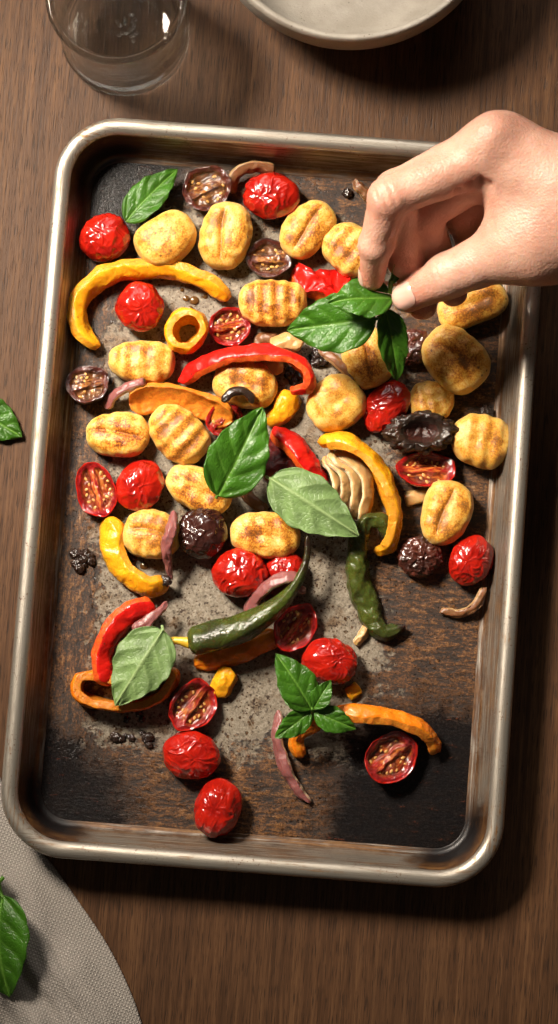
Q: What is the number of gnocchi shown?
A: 19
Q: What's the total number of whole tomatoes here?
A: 14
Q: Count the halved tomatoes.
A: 10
